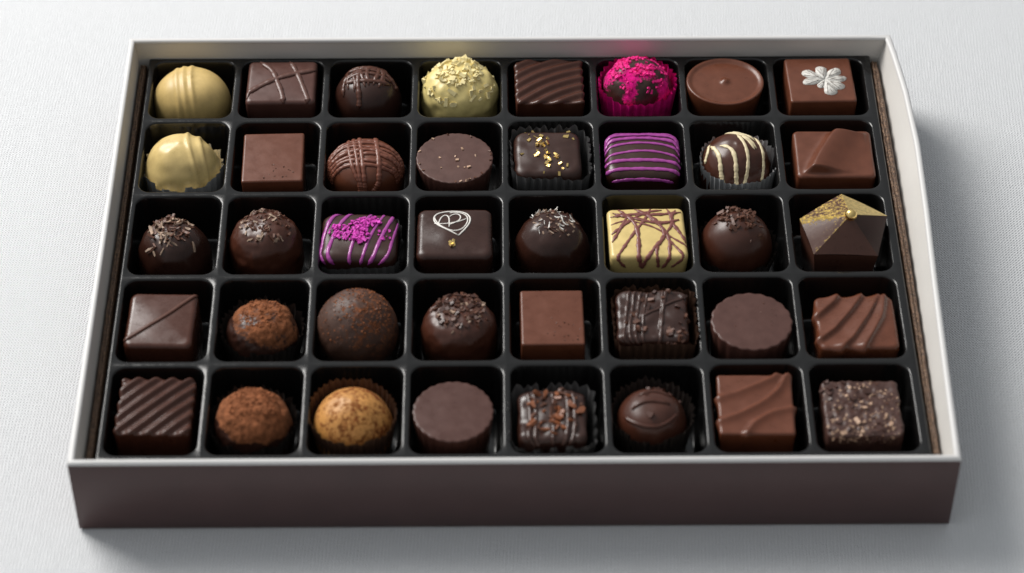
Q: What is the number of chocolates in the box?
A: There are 40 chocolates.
